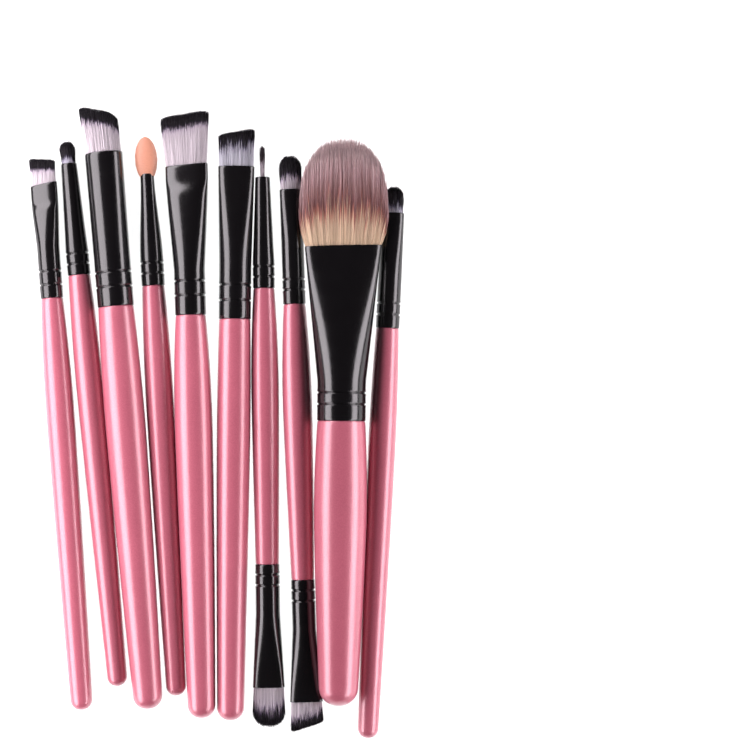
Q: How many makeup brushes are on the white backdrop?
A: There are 10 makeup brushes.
